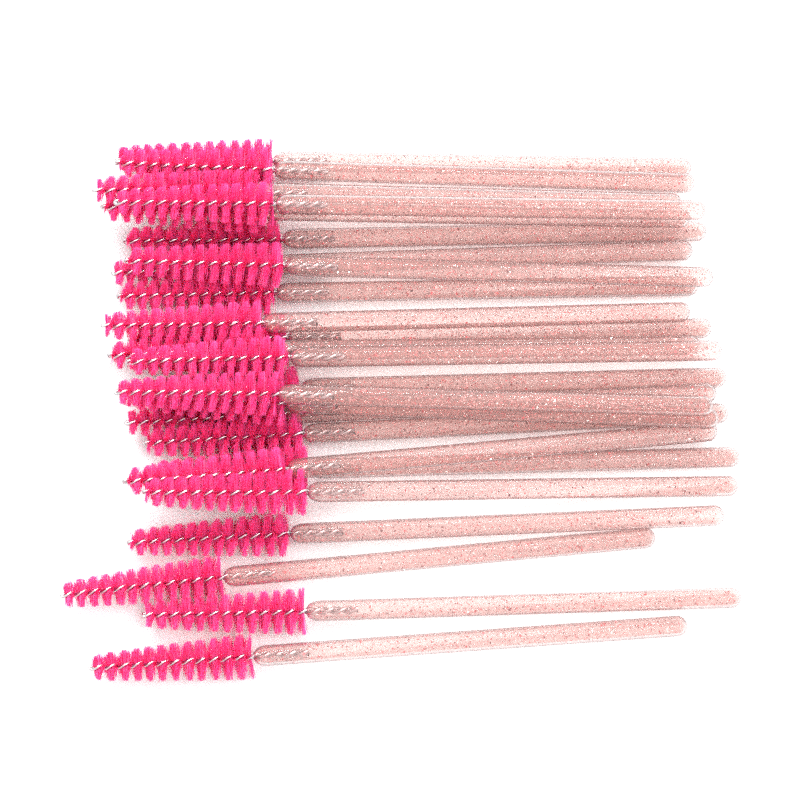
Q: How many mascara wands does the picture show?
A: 25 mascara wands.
